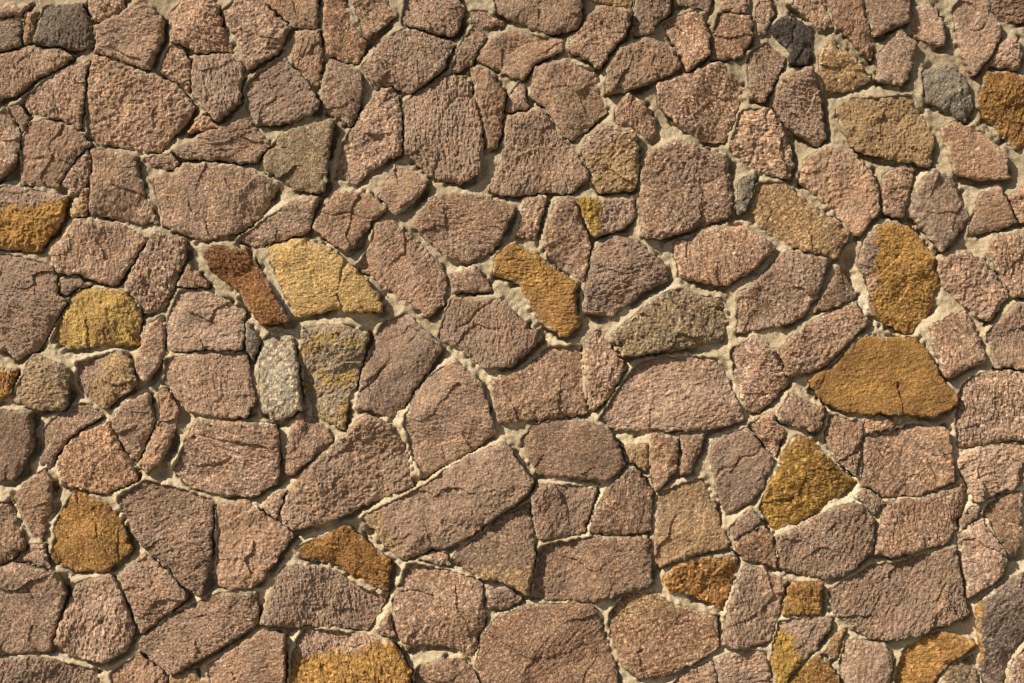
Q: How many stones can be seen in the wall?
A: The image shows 200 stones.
